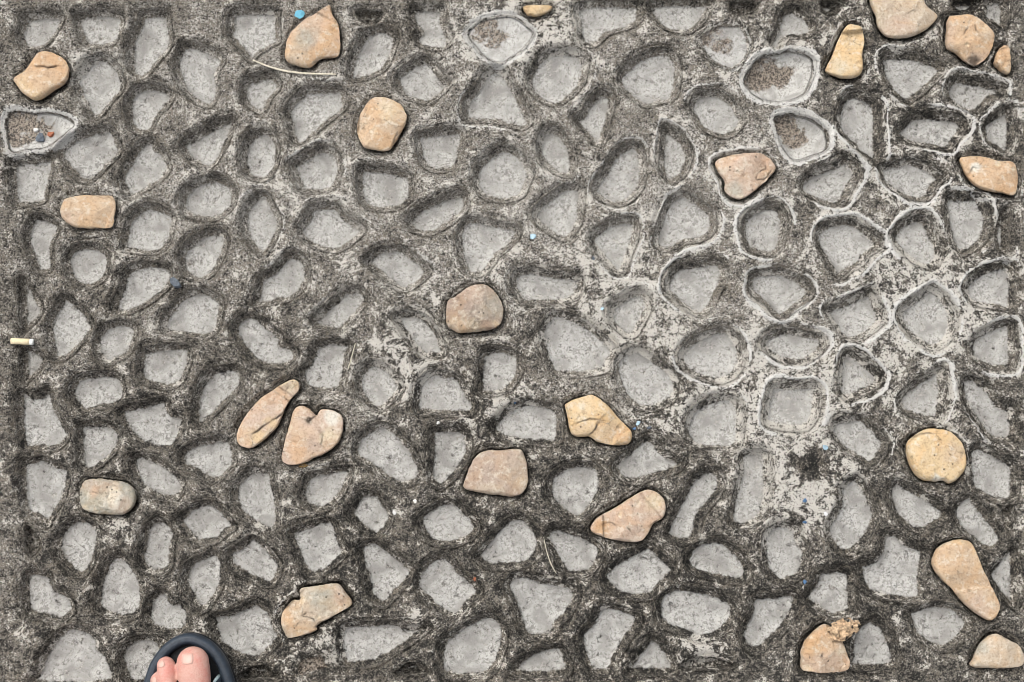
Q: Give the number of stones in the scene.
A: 23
